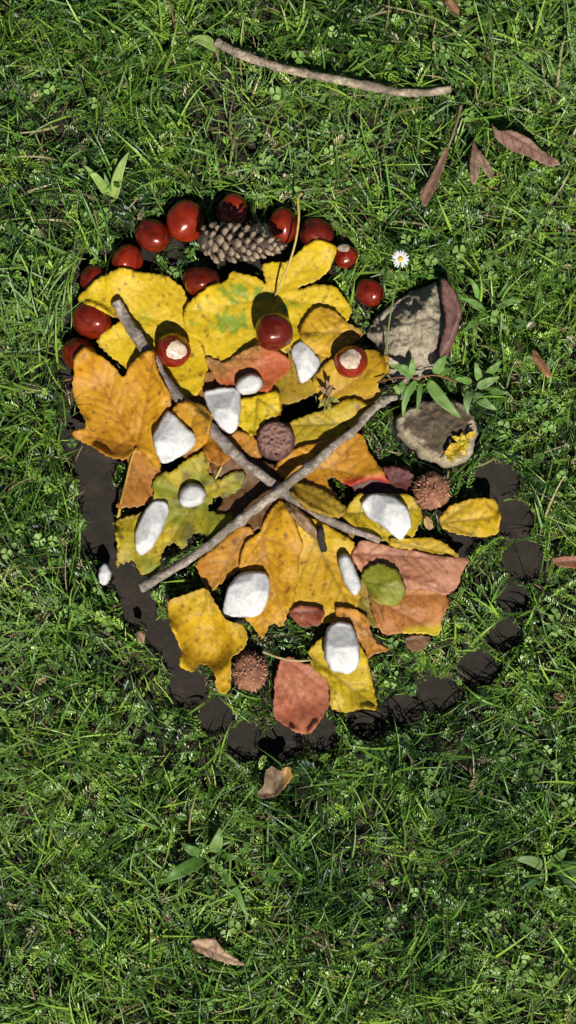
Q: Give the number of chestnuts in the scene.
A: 15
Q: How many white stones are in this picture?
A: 11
